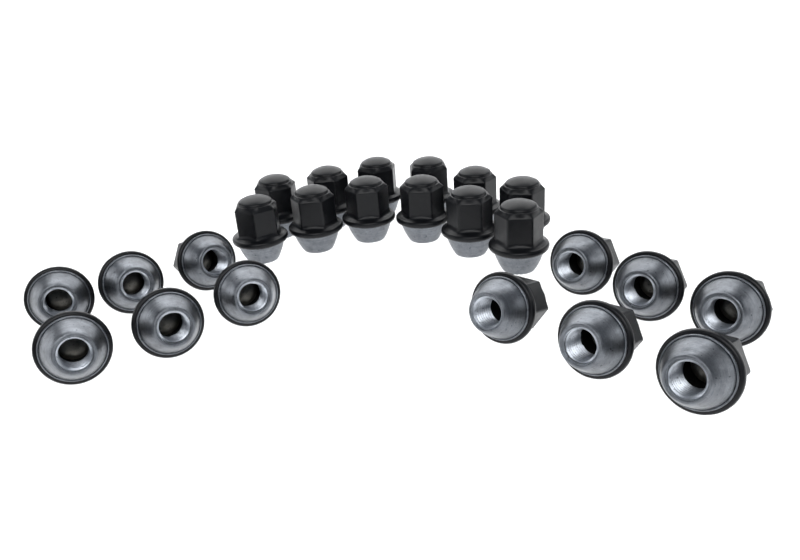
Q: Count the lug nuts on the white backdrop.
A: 24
